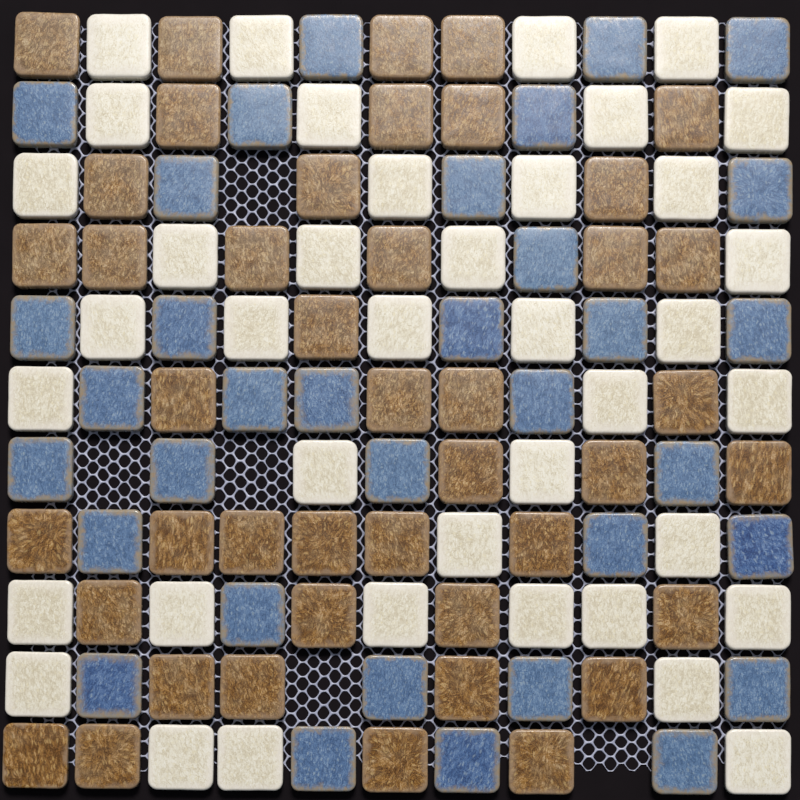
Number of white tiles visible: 39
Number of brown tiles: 43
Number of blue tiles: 34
